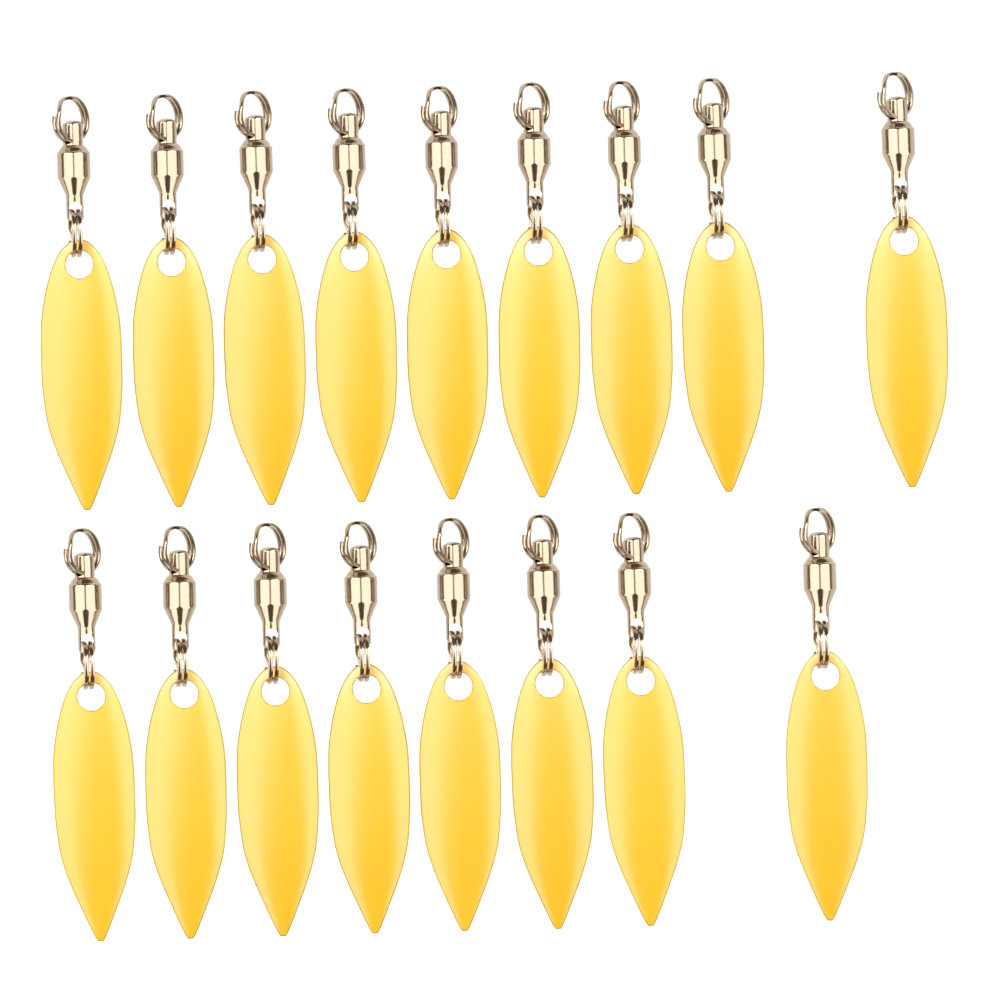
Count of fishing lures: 17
